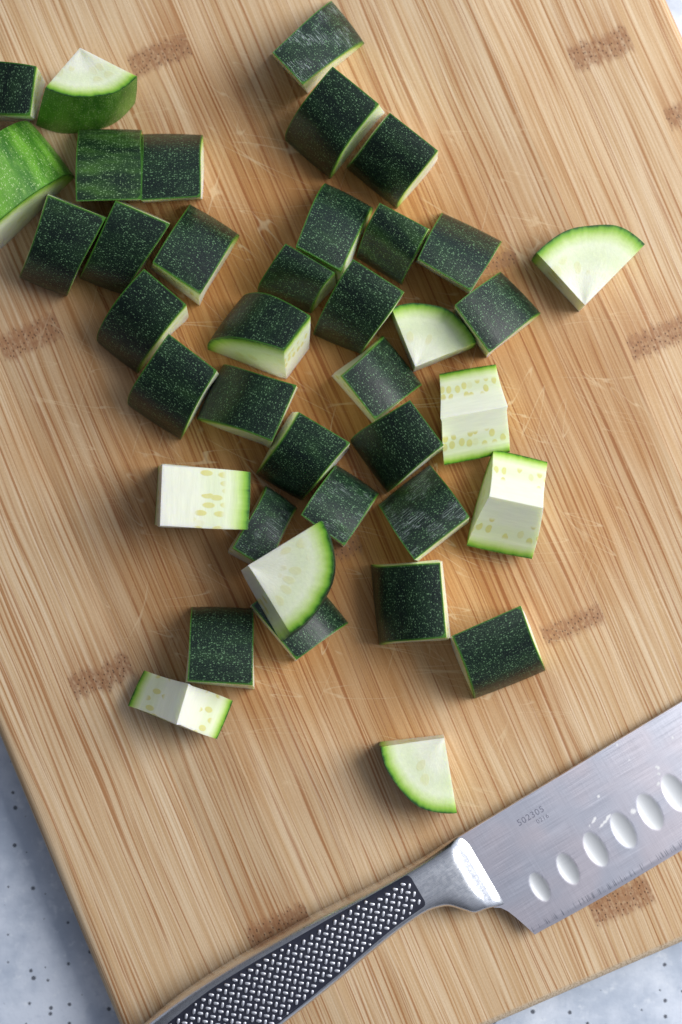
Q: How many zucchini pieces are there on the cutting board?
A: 39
